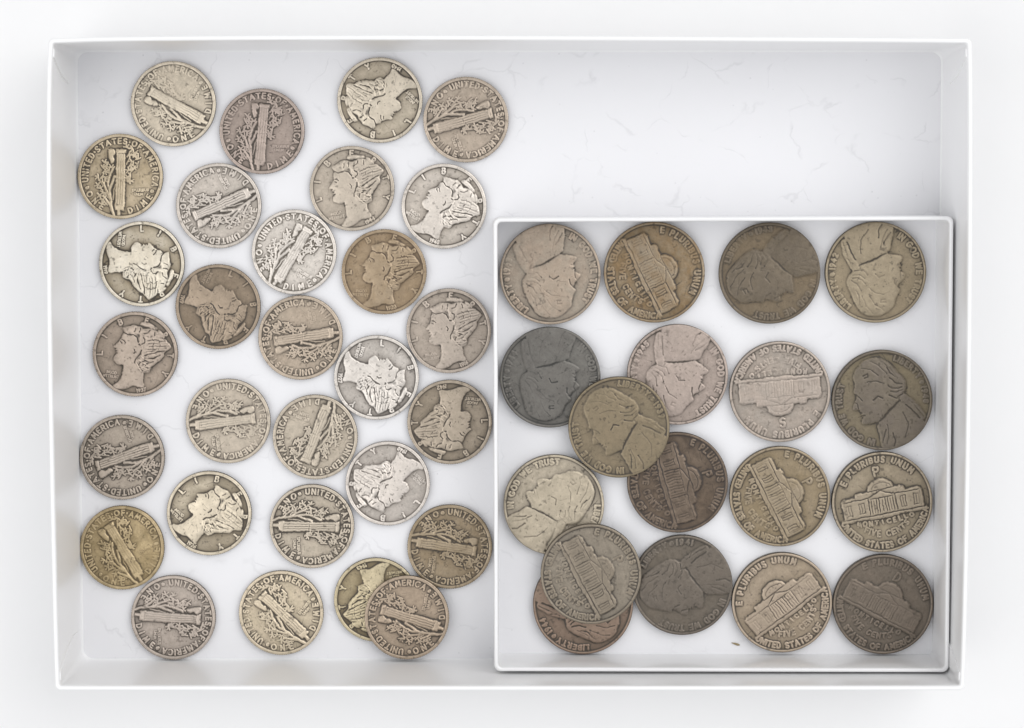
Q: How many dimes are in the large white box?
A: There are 29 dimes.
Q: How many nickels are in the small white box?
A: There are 18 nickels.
